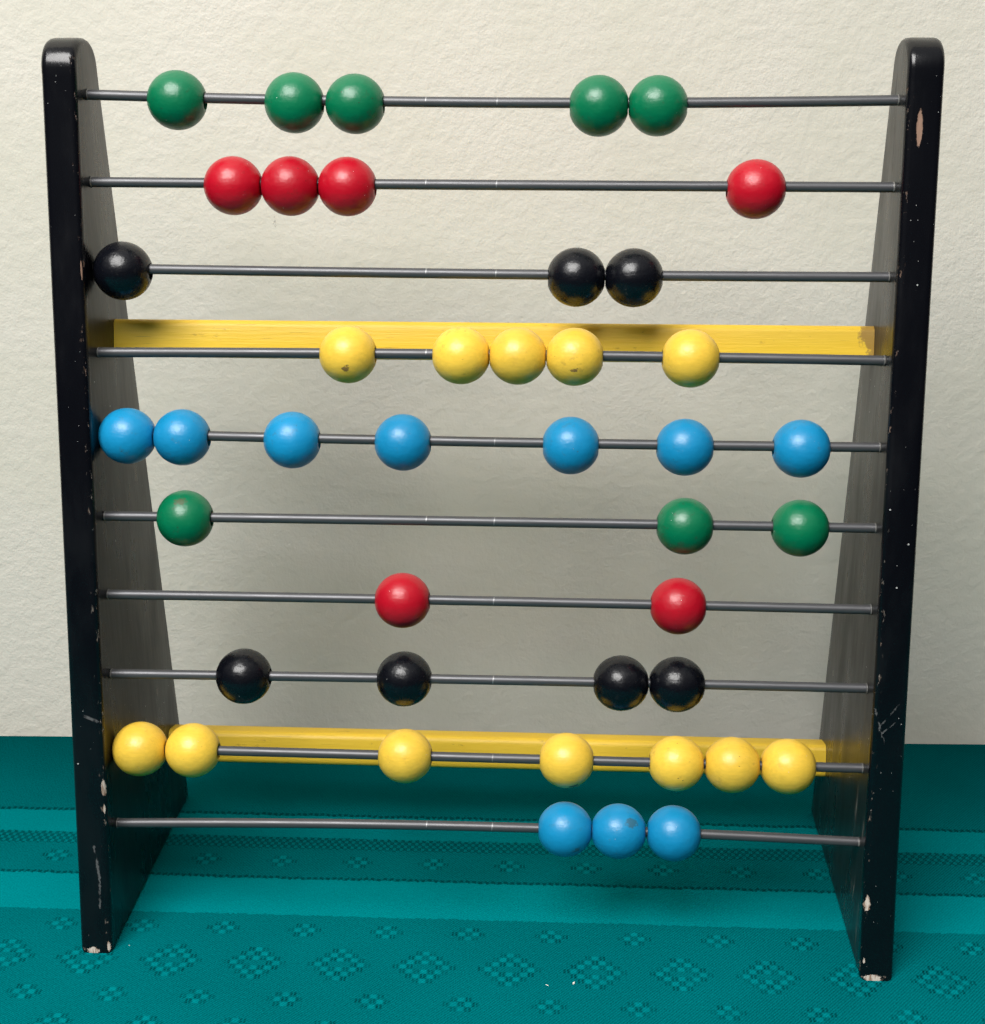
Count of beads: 43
